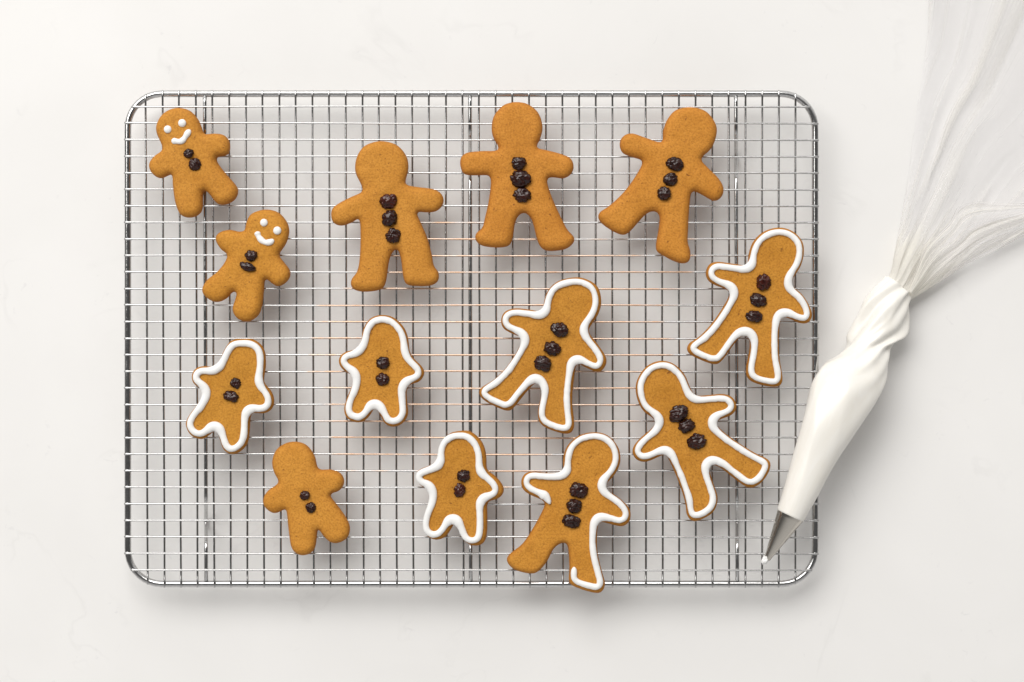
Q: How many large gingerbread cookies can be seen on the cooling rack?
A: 7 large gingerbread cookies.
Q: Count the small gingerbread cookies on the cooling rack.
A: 6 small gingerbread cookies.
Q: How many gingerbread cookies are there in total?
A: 13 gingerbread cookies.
